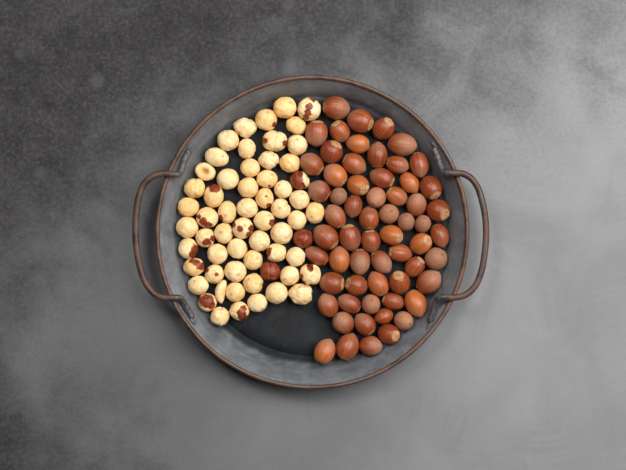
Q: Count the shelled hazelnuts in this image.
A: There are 60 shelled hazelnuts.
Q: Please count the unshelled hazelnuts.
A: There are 61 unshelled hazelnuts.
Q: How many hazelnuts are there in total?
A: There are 121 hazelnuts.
